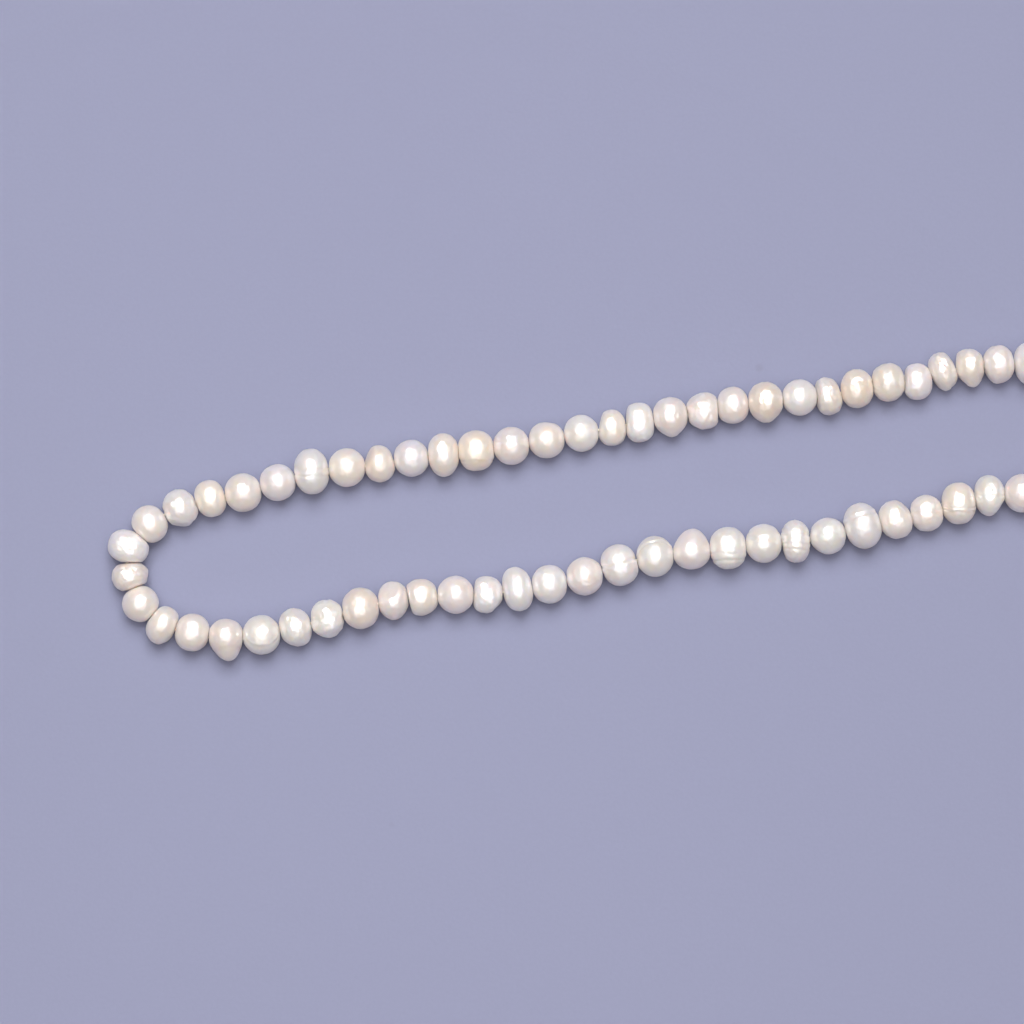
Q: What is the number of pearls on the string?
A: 59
